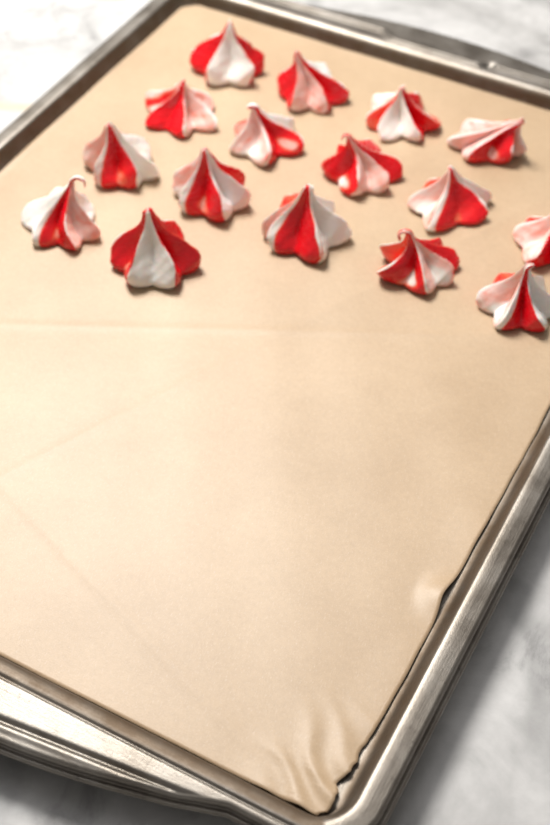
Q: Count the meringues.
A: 16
